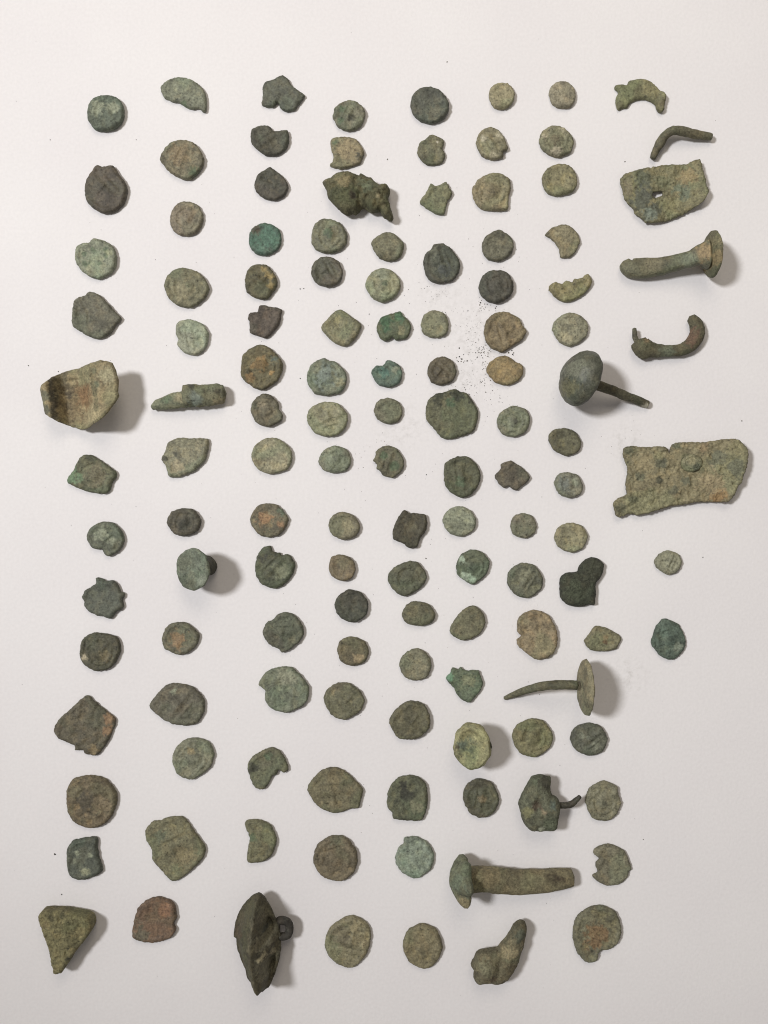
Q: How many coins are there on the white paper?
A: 110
